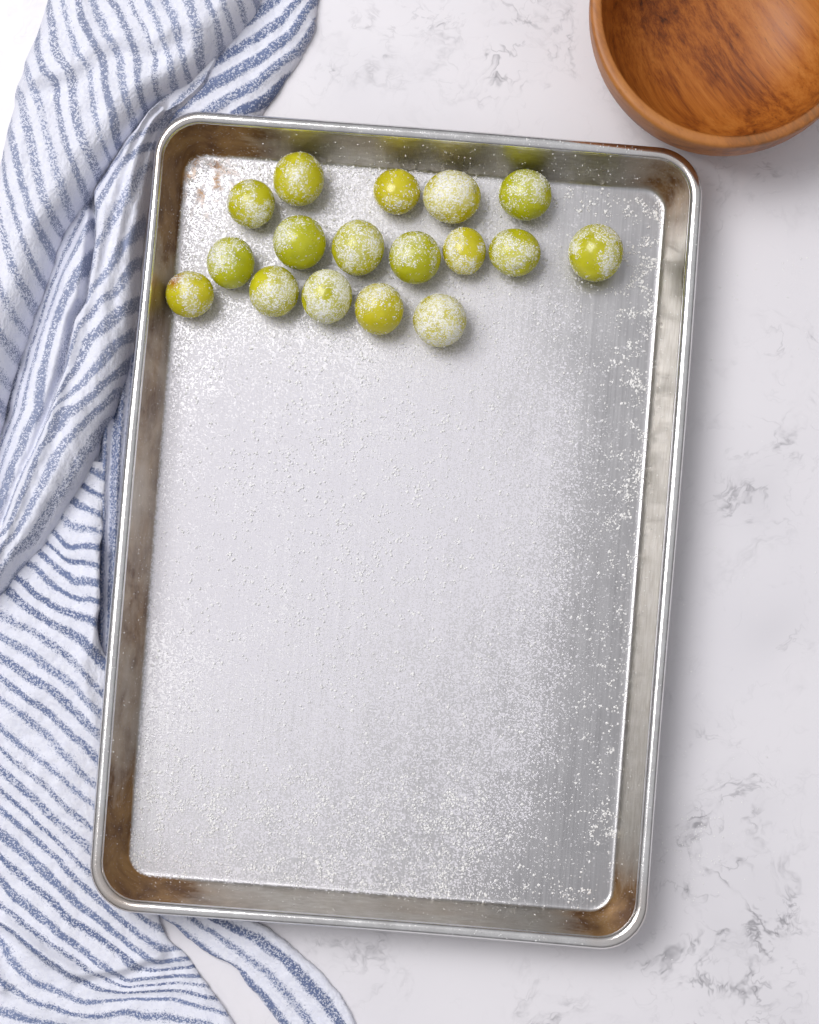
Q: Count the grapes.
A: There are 17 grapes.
